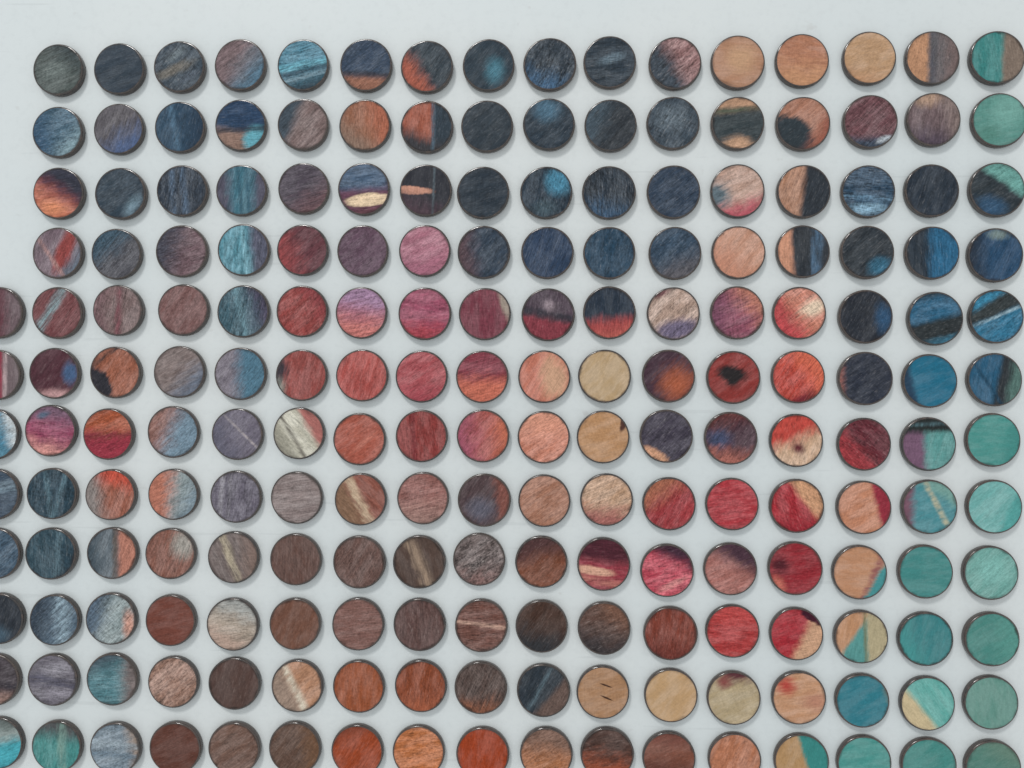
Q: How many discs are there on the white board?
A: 200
